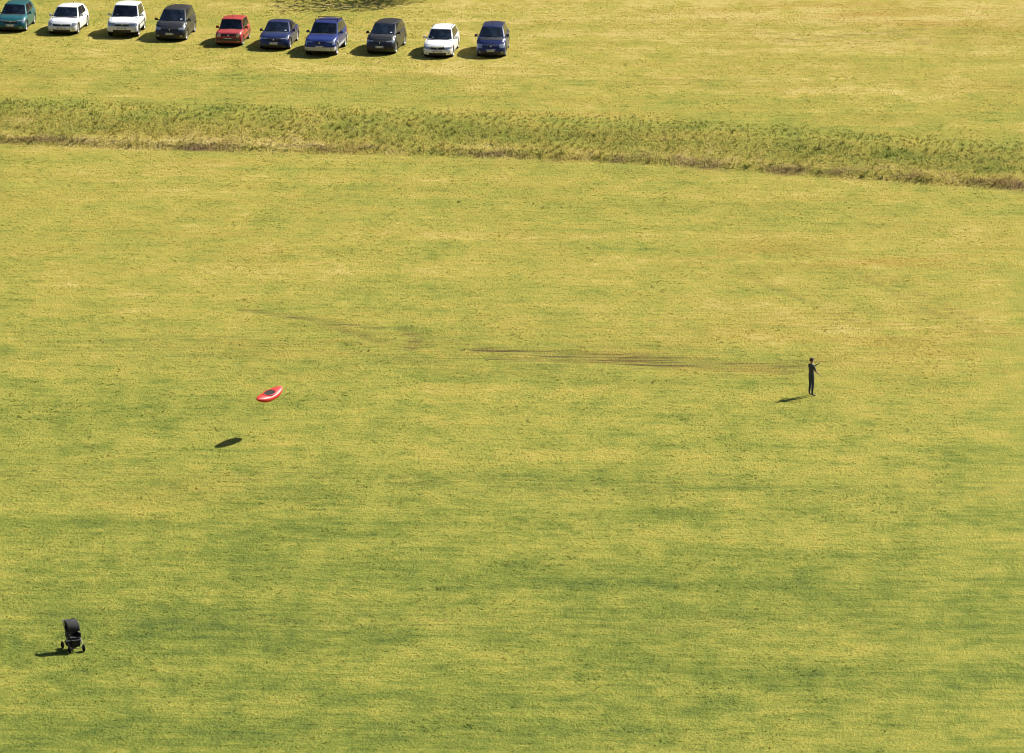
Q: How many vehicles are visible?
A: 10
